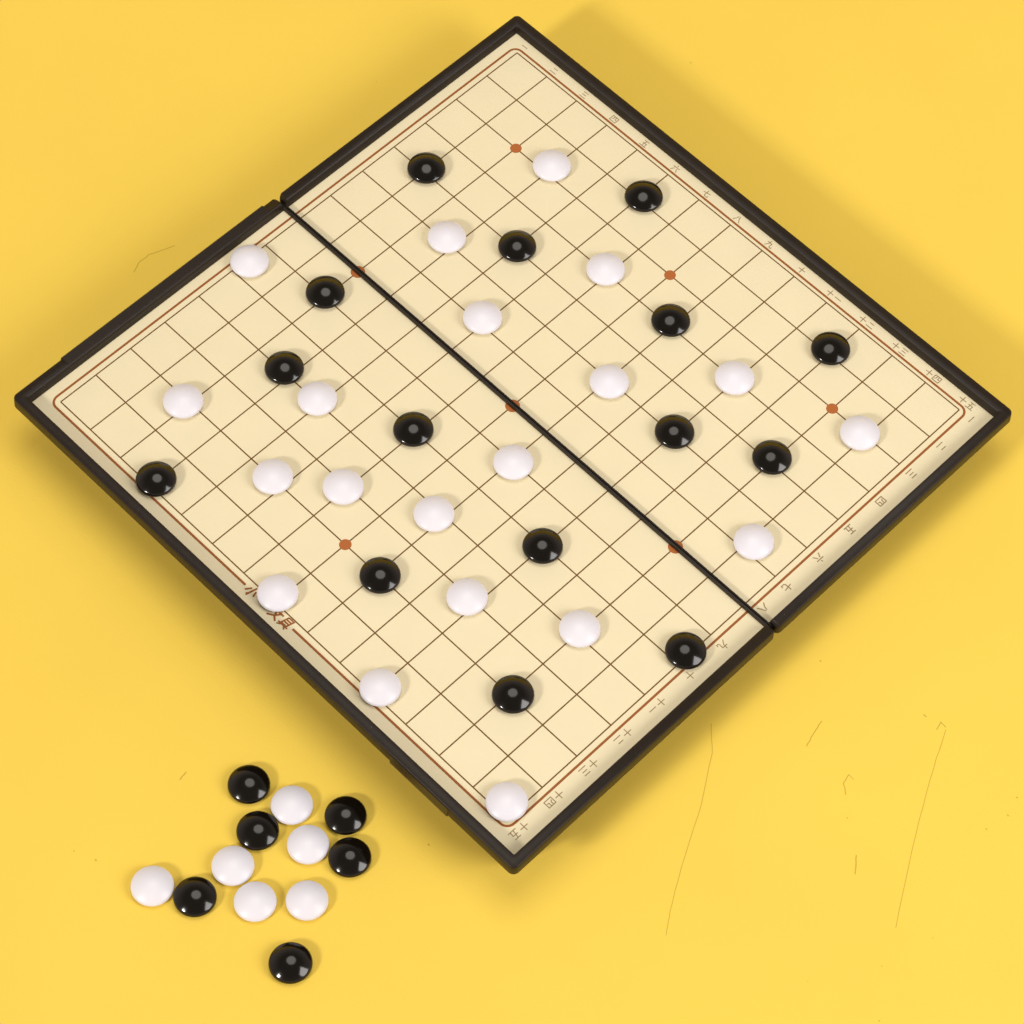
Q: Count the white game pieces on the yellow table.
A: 26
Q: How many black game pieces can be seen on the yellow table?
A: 21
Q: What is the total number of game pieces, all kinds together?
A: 47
